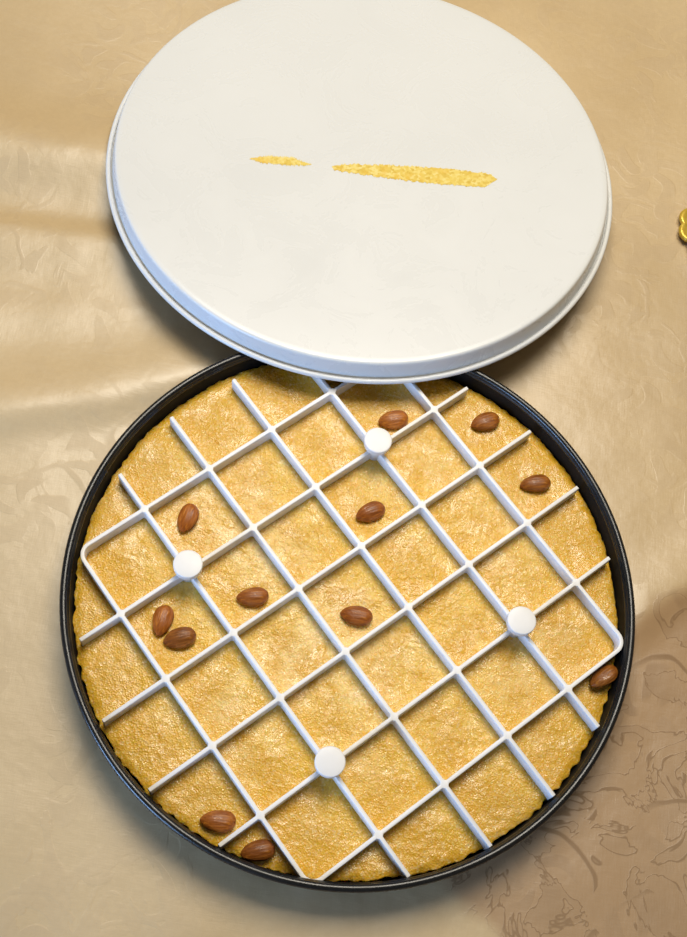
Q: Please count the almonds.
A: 12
